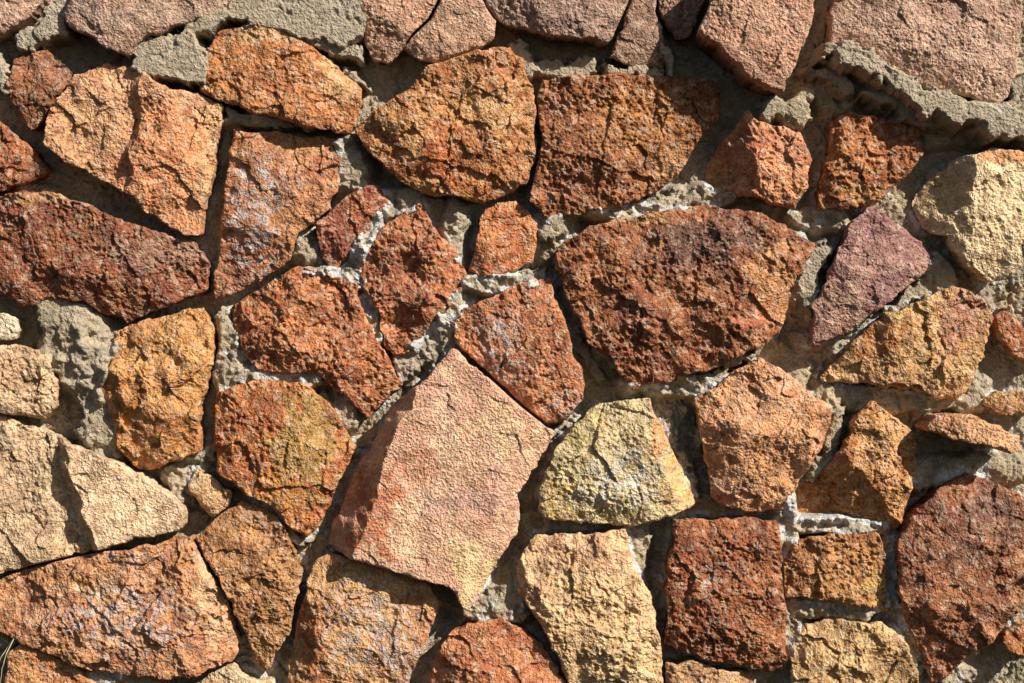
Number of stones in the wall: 54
